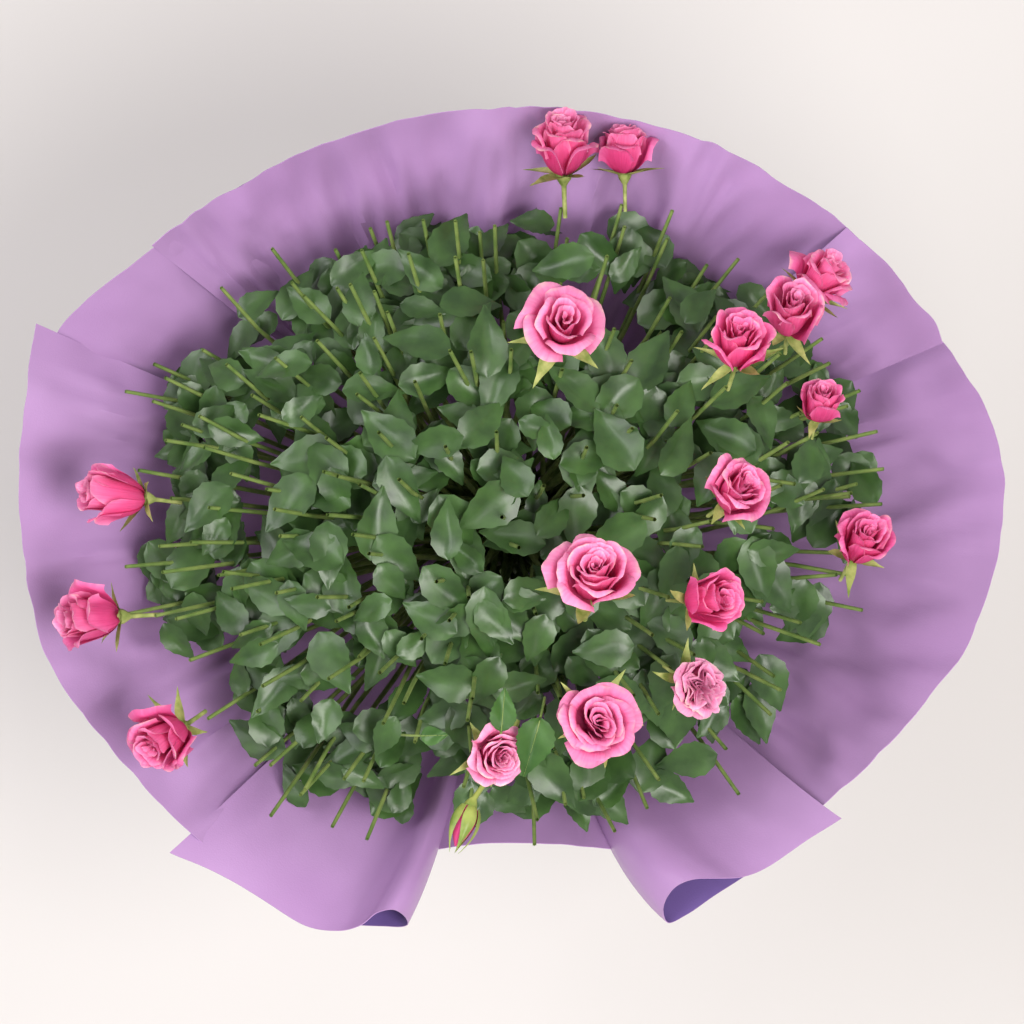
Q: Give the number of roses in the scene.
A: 17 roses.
